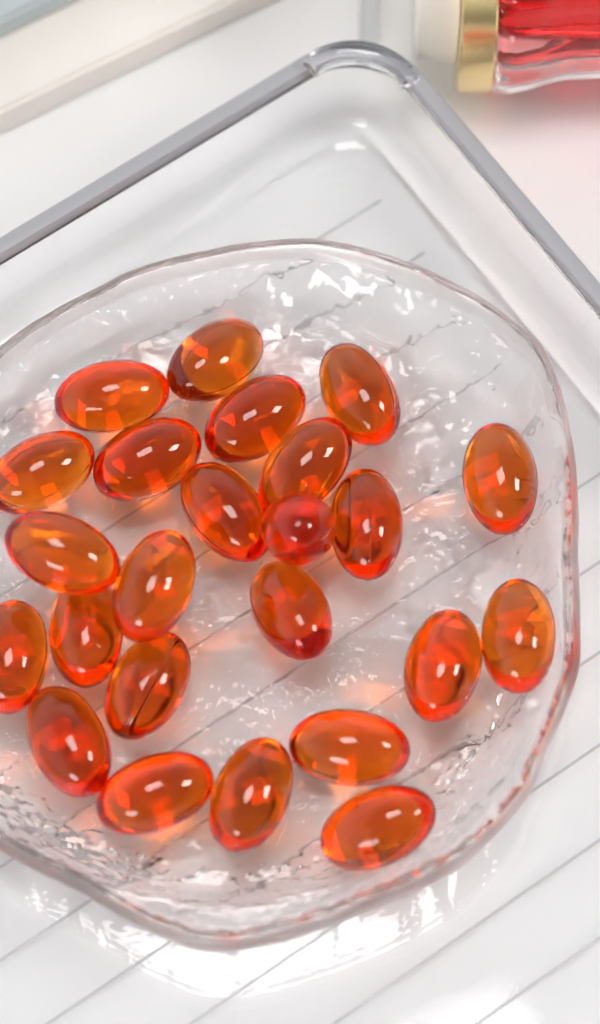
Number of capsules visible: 24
